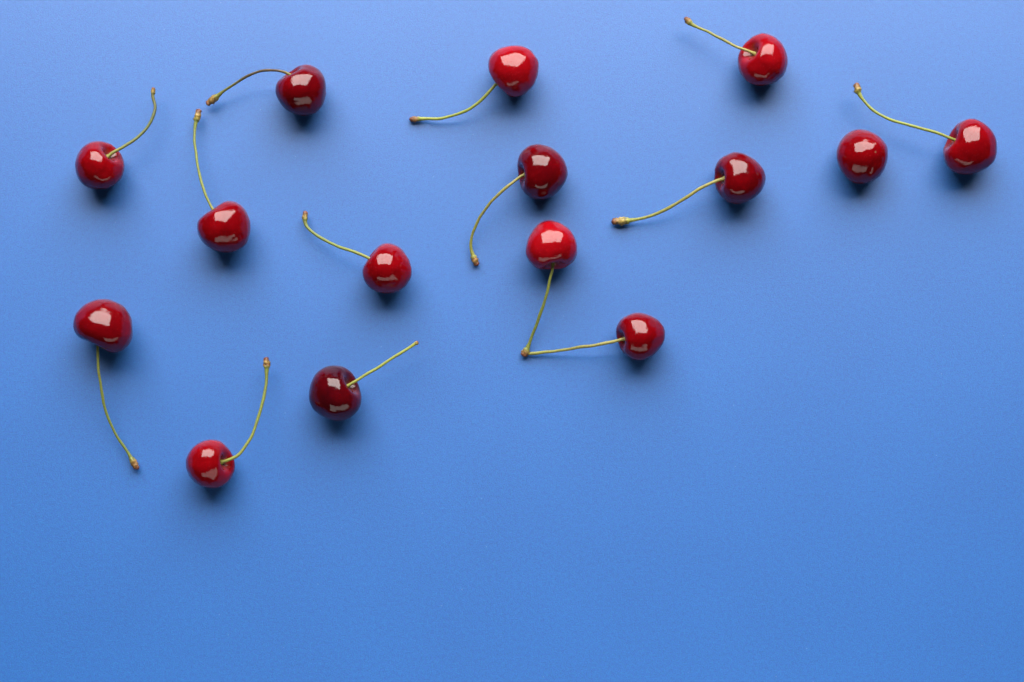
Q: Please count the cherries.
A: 15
